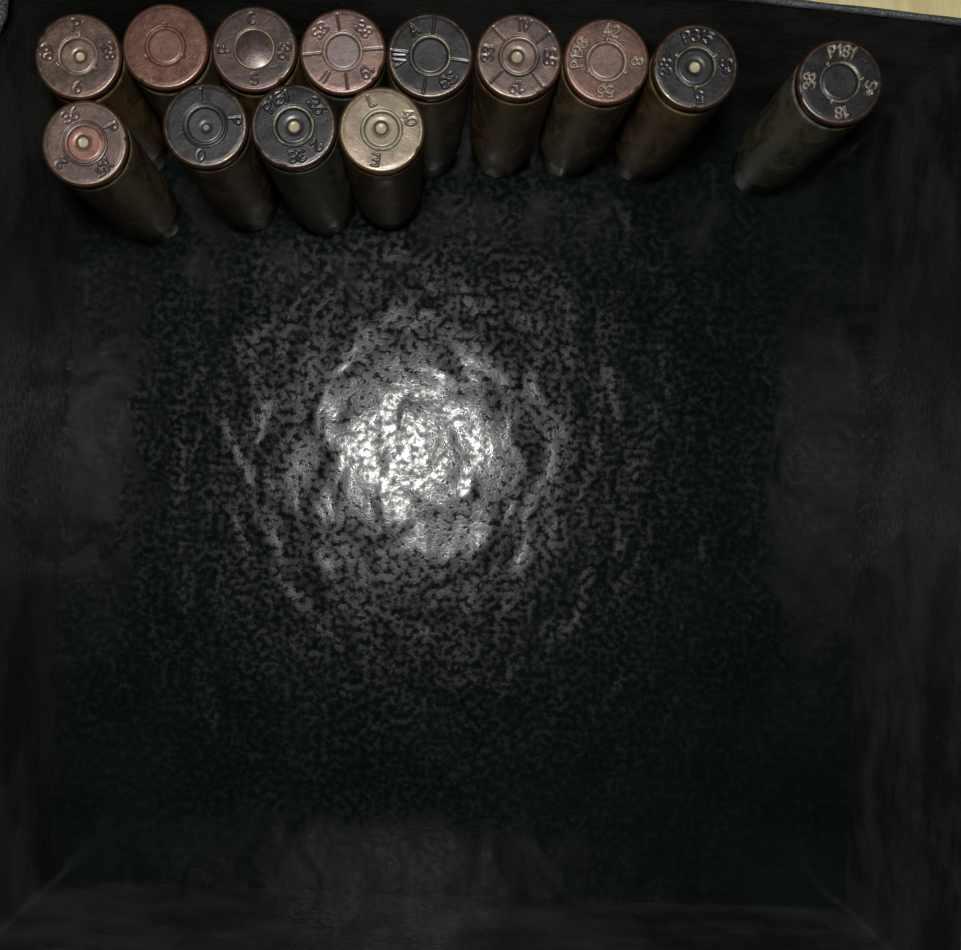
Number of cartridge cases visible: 13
